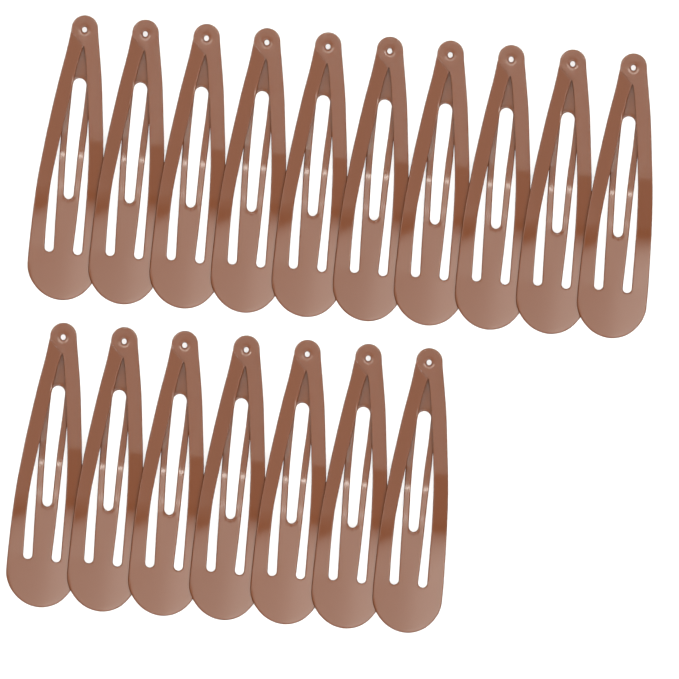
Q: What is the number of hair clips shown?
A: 17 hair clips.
